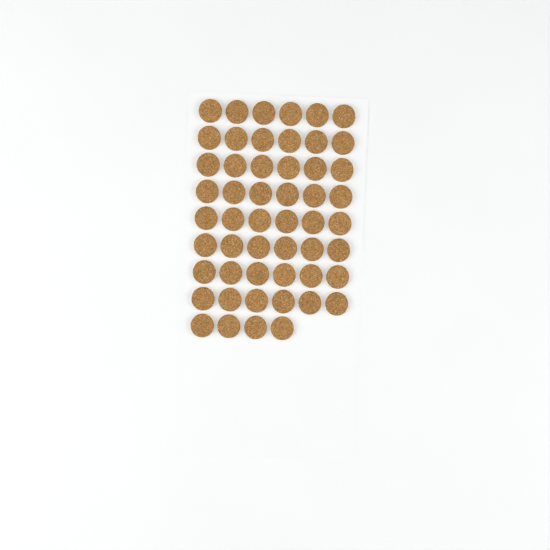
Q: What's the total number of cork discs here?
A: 52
